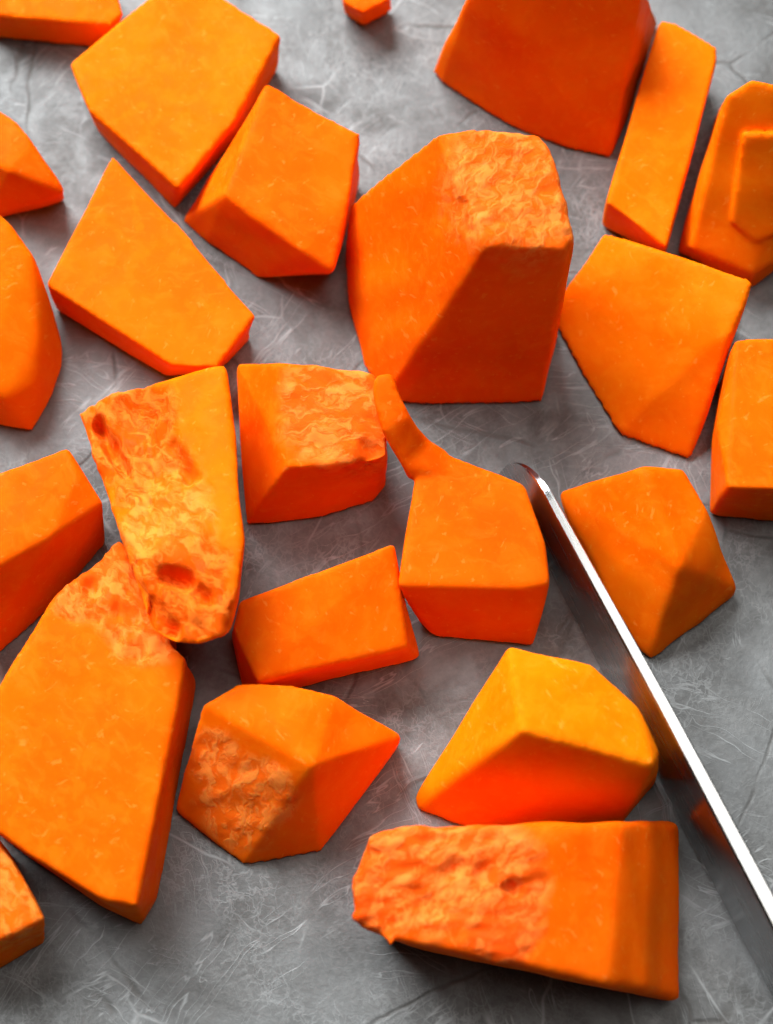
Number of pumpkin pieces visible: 24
